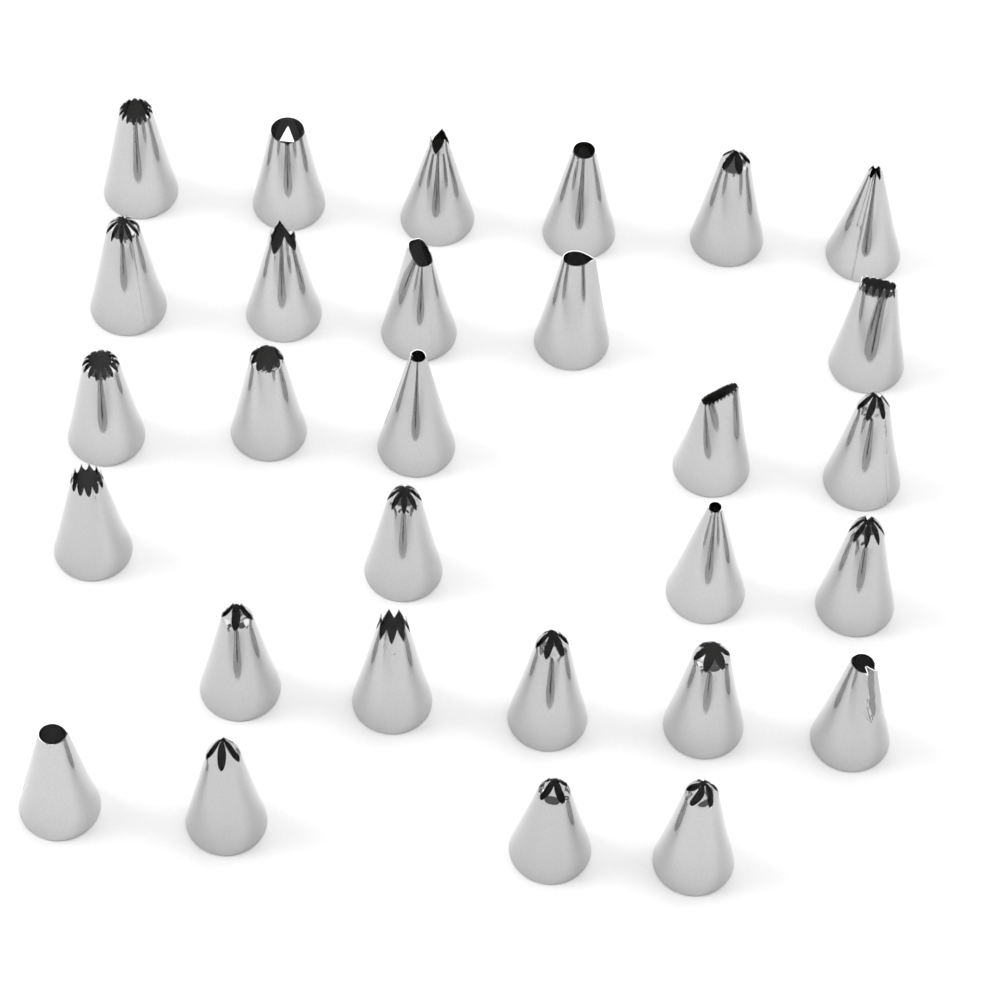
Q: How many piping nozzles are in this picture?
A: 29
